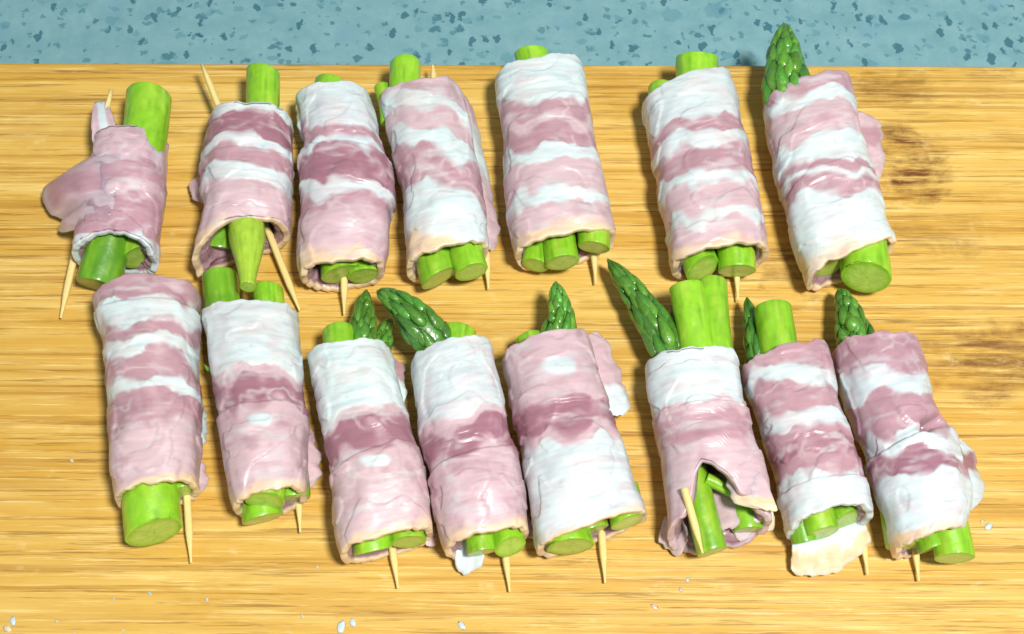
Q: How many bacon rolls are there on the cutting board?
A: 15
